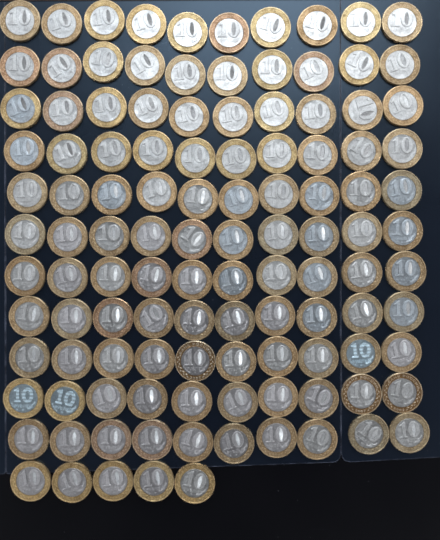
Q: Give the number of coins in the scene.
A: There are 115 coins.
